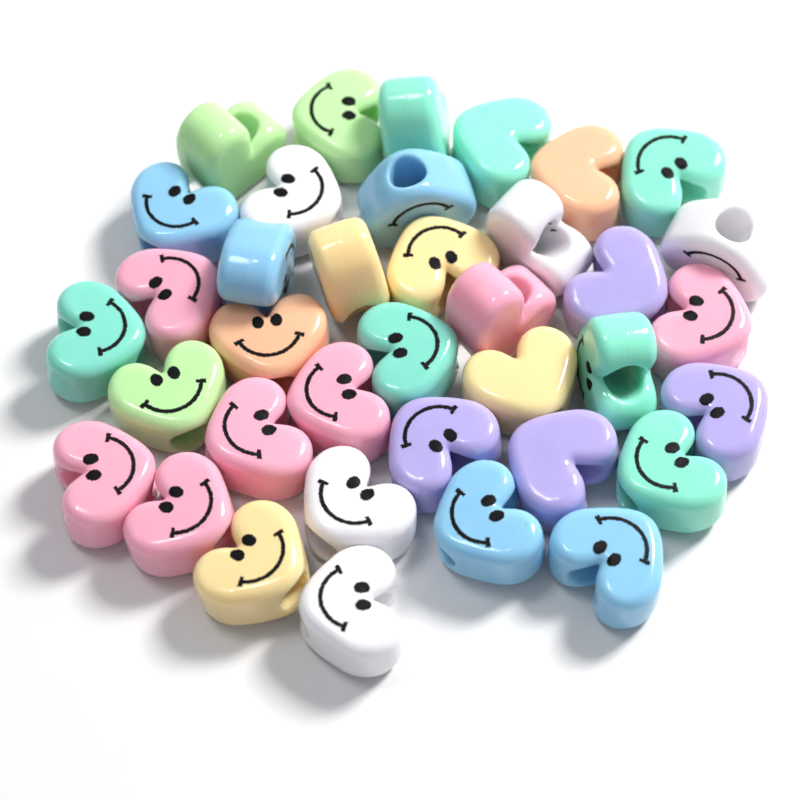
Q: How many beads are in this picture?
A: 37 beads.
